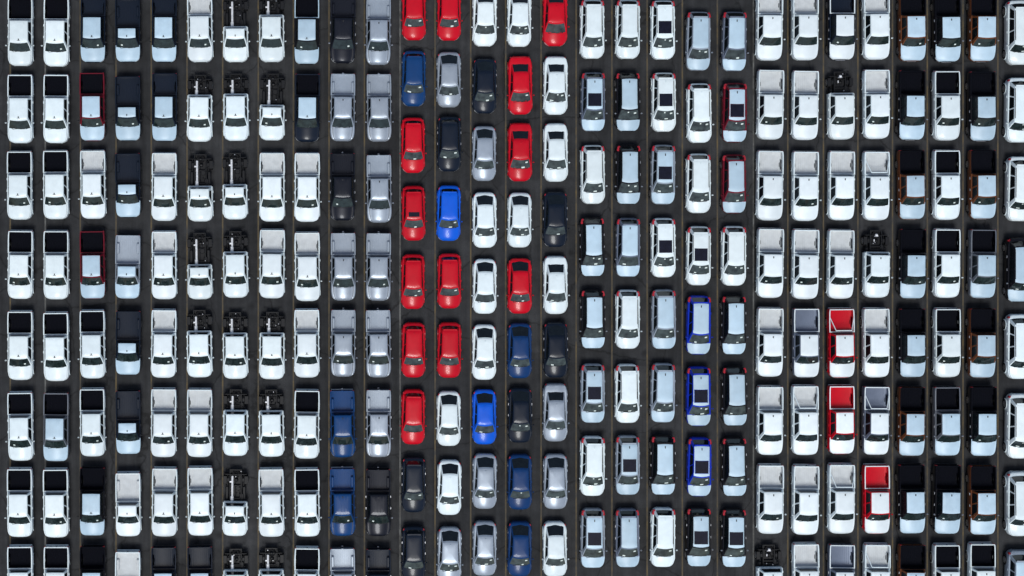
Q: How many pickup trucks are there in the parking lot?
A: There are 124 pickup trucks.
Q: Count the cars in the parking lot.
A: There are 93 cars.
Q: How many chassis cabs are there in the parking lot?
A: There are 20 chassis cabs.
